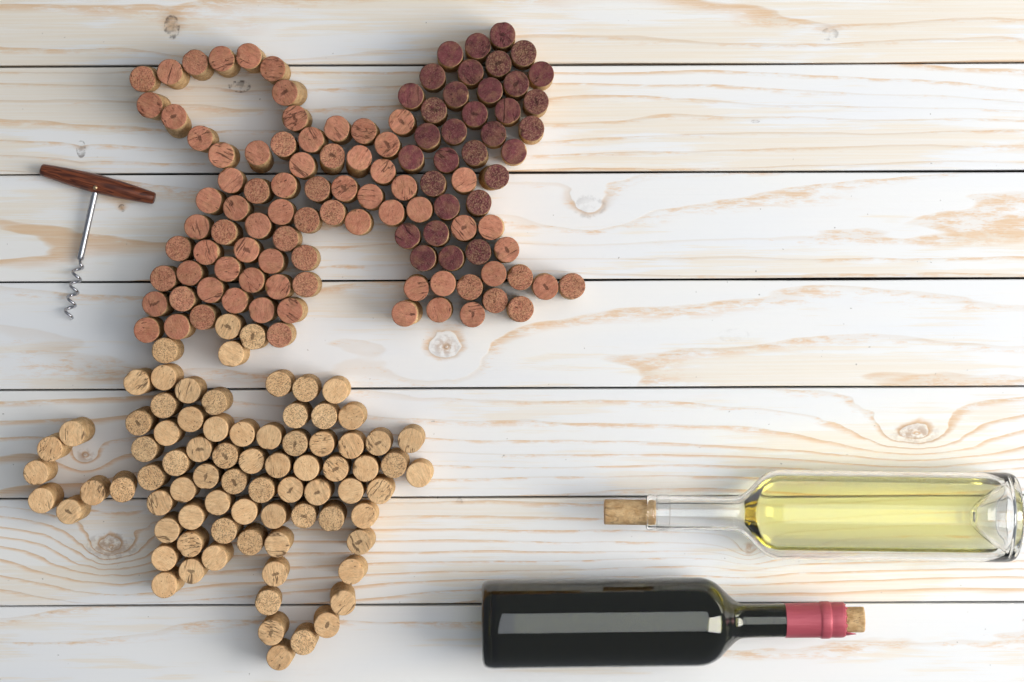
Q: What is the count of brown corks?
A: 79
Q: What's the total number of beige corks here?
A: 81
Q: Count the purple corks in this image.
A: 33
